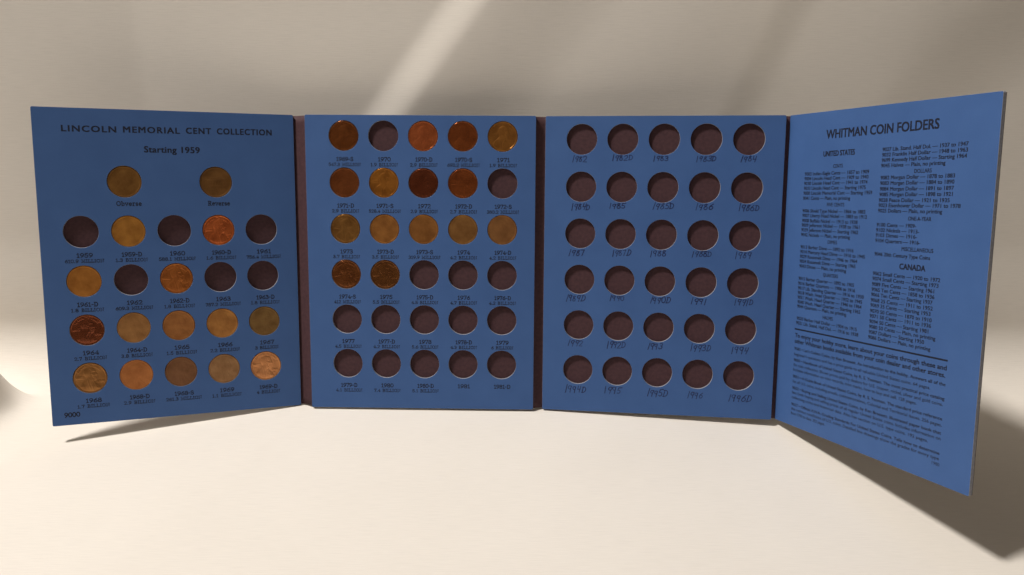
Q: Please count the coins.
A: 31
